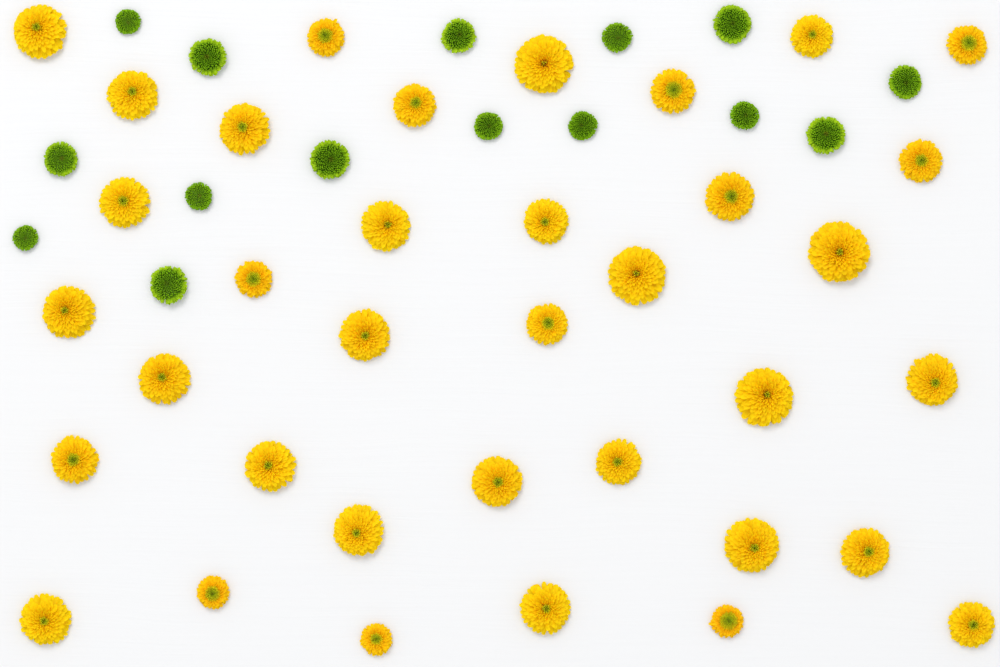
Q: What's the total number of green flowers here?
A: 15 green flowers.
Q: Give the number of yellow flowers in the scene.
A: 36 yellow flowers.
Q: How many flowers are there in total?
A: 51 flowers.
